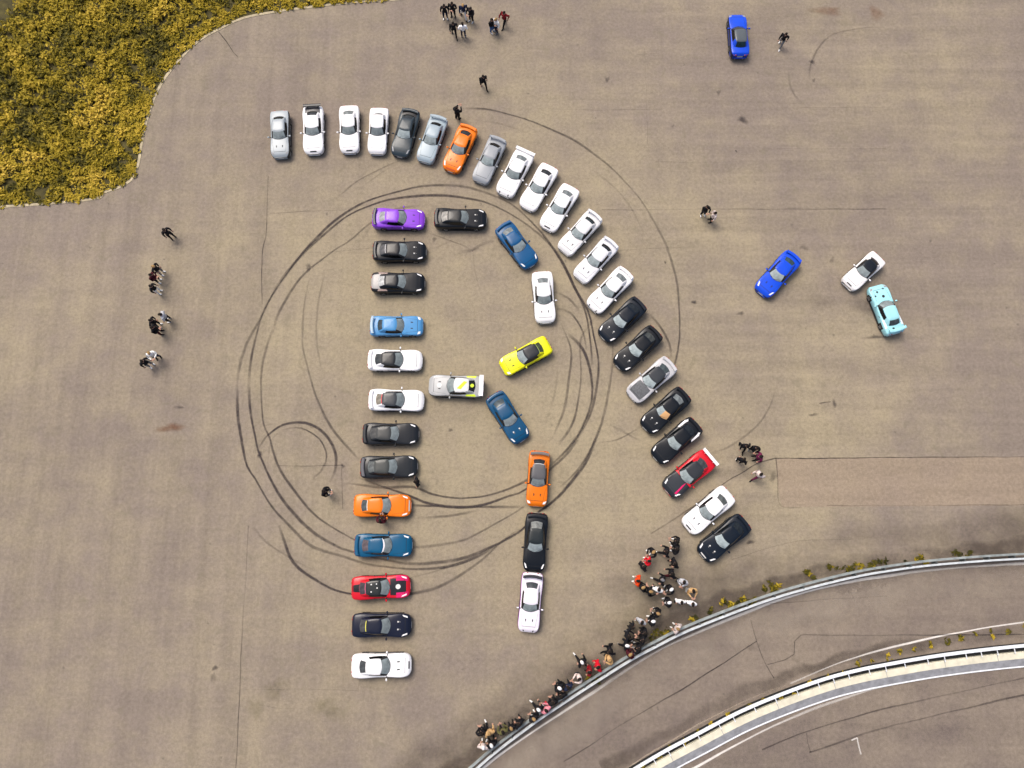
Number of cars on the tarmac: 48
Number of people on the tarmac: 81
